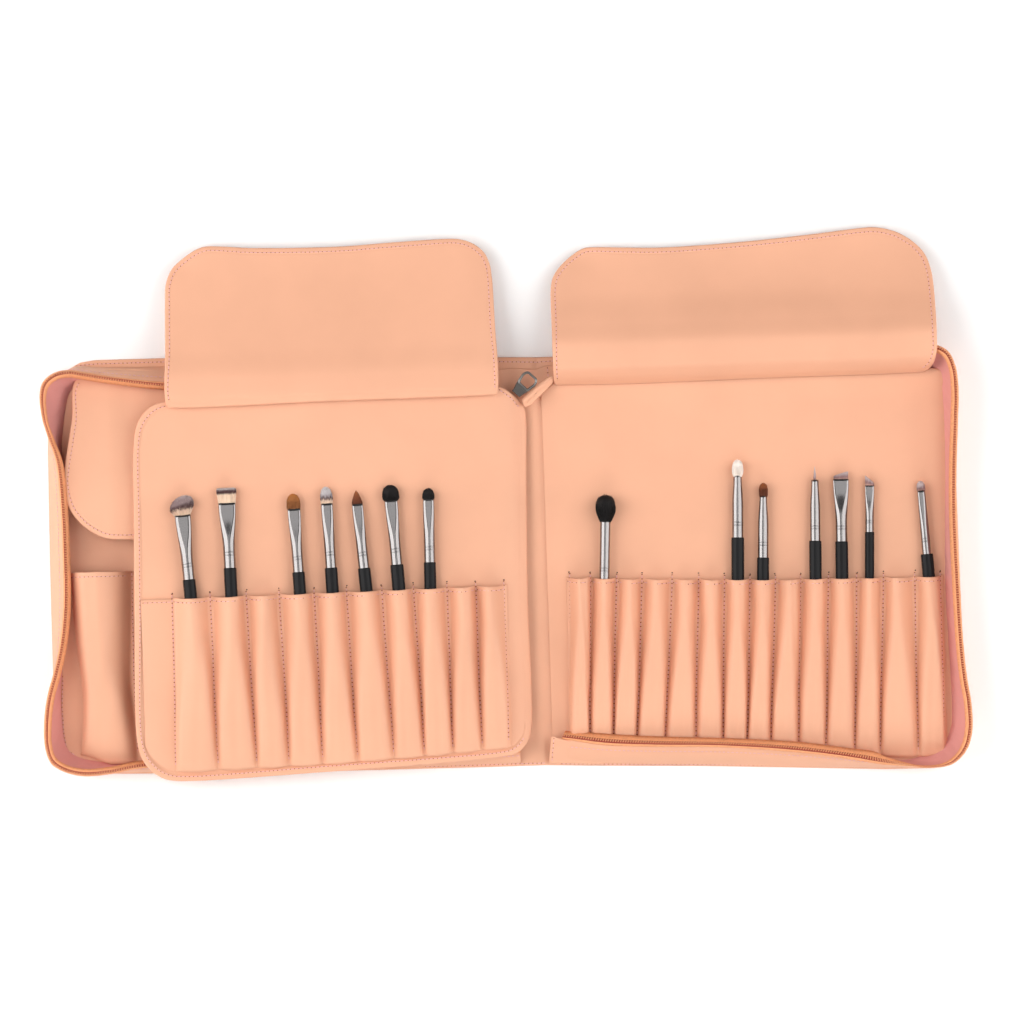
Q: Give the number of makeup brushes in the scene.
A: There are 14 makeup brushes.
